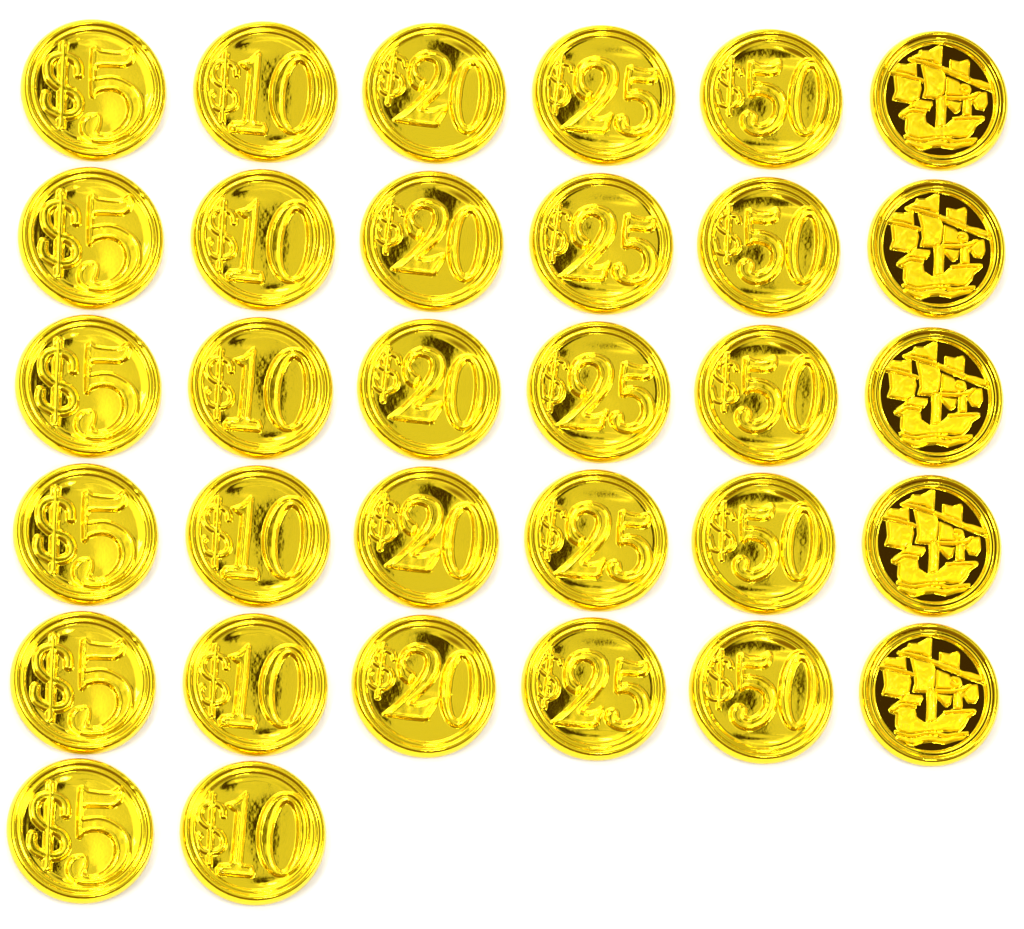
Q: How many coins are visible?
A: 32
